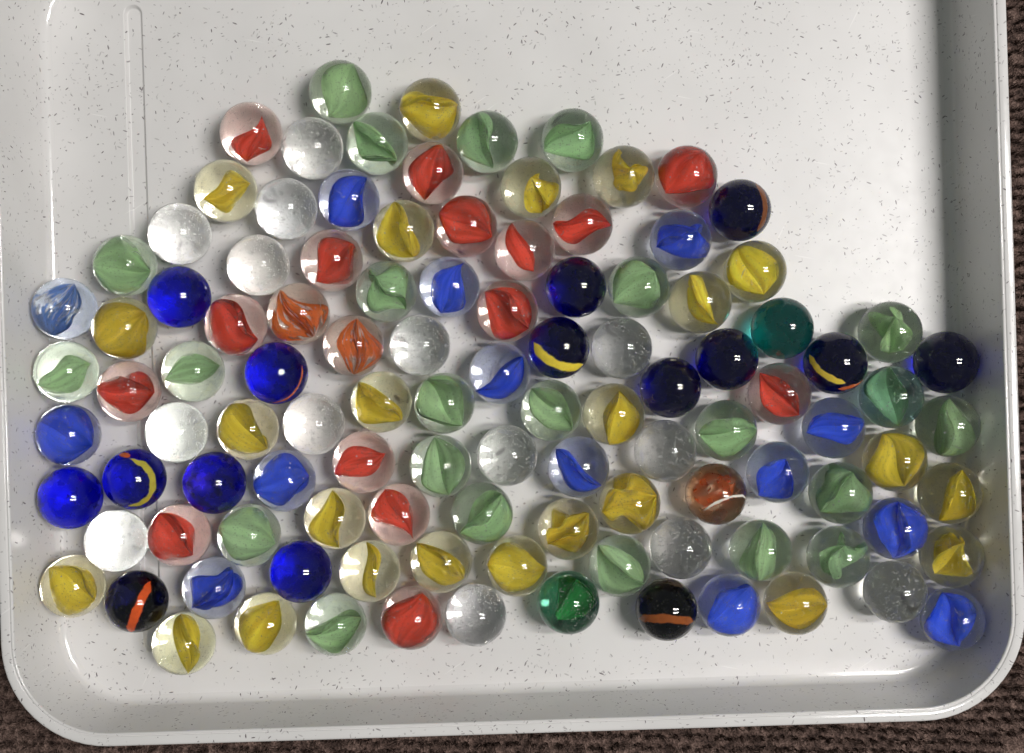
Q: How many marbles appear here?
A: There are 110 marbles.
